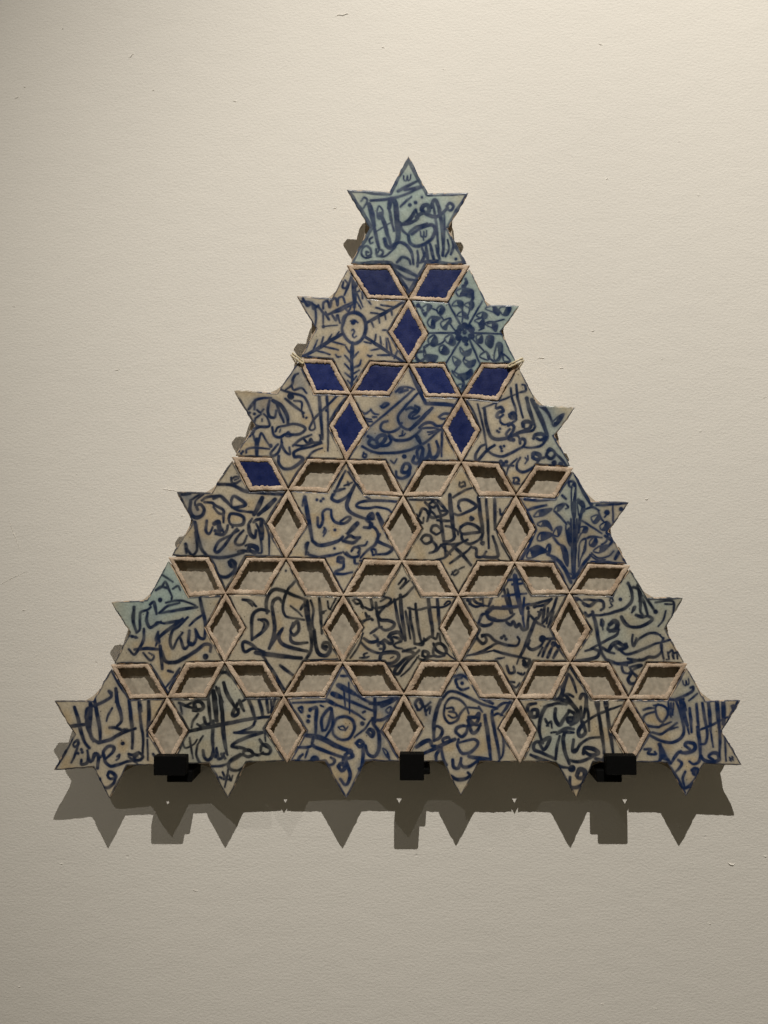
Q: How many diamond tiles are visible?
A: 10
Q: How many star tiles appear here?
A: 21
